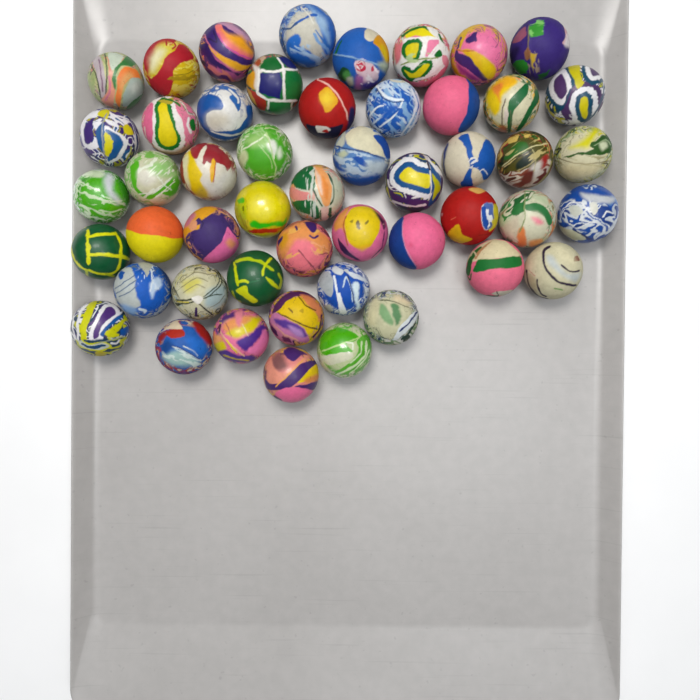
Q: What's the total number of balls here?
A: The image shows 50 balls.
